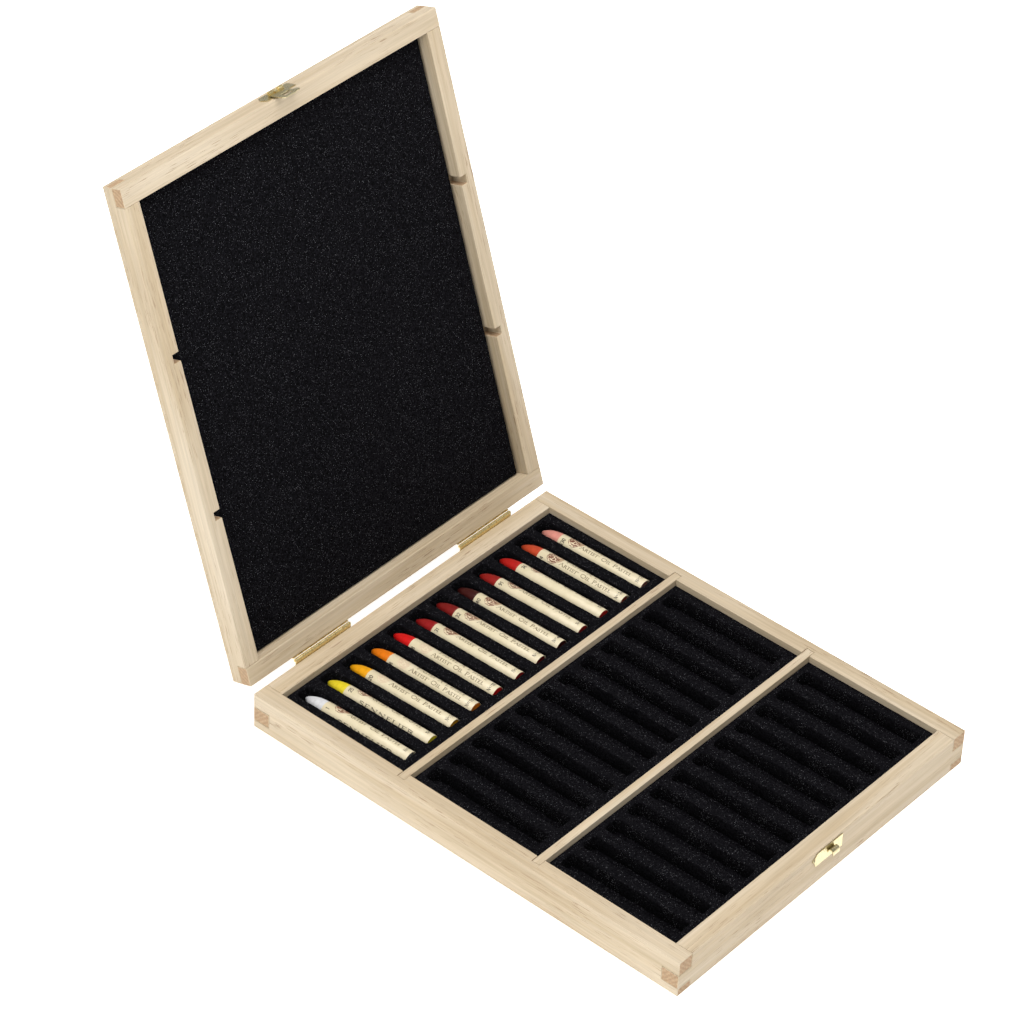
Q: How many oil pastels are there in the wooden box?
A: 12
